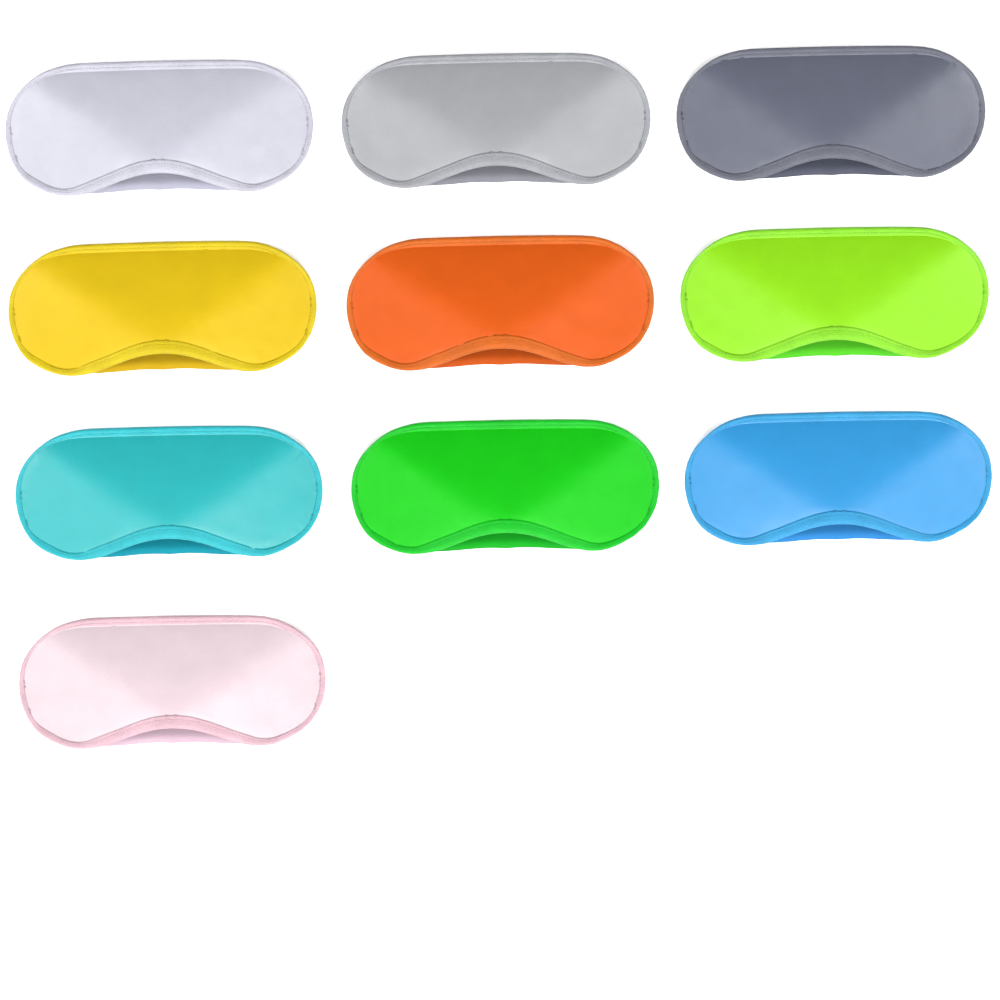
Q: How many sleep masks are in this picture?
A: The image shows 10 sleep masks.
